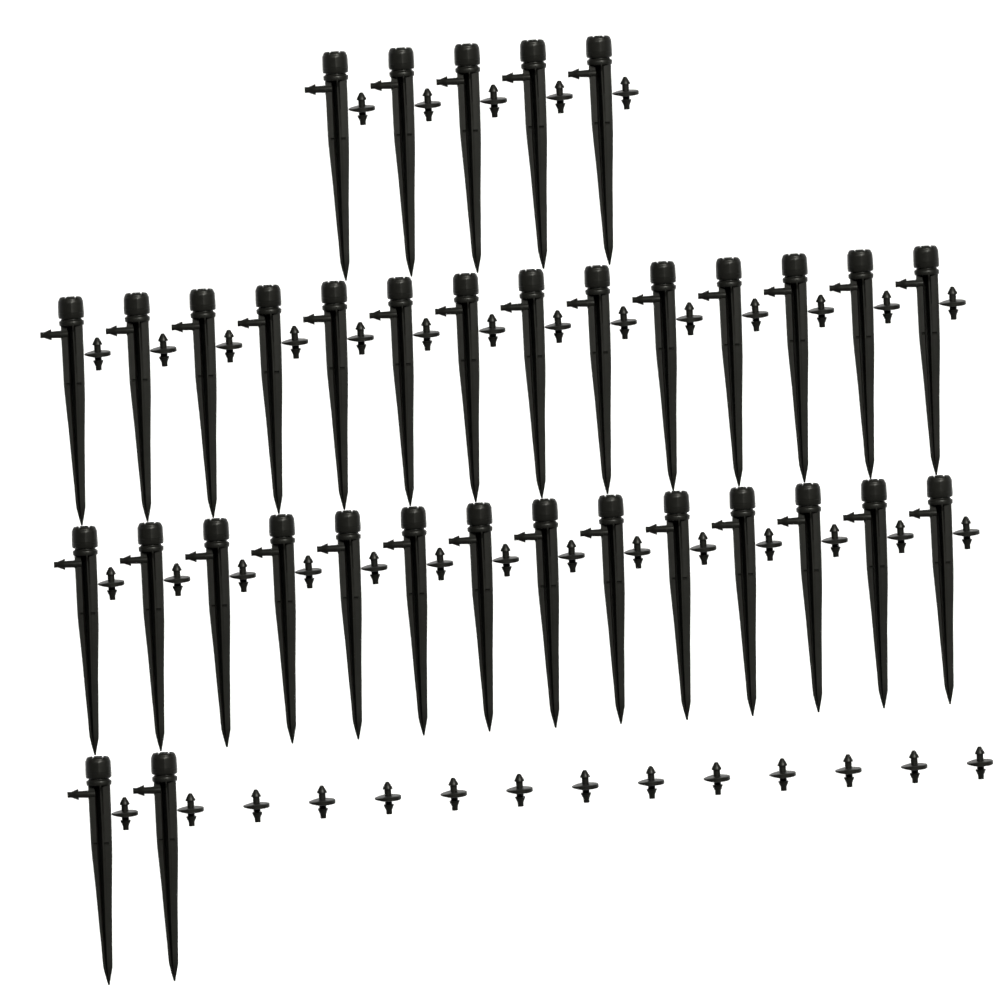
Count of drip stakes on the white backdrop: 35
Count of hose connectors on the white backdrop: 47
